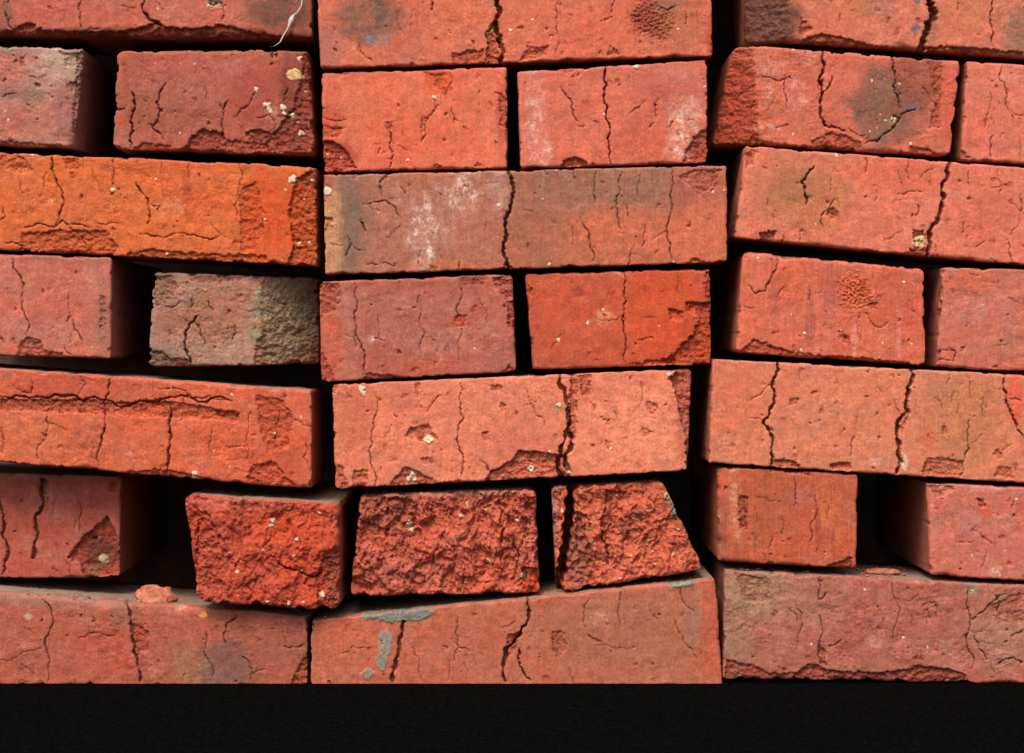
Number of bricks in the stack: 30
